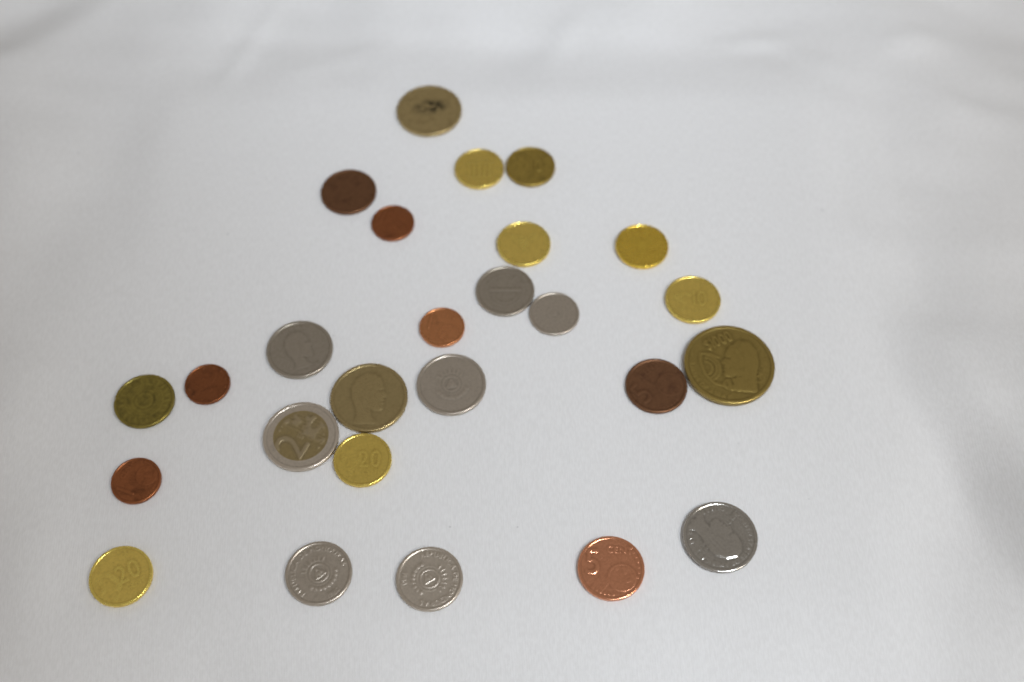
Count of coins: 26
